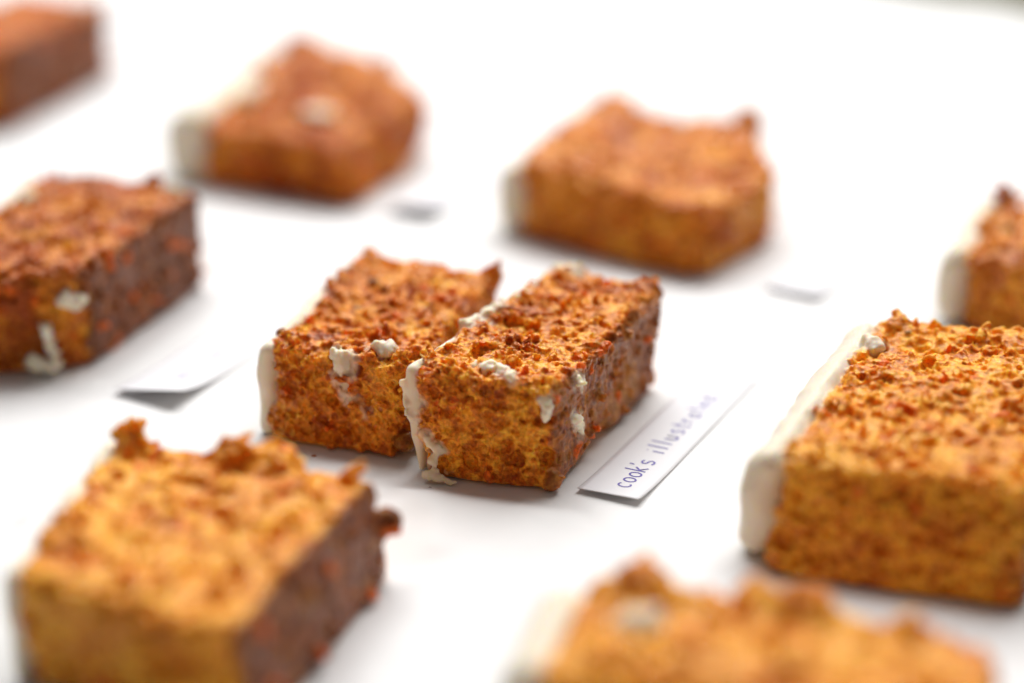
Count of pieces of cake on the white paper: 10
